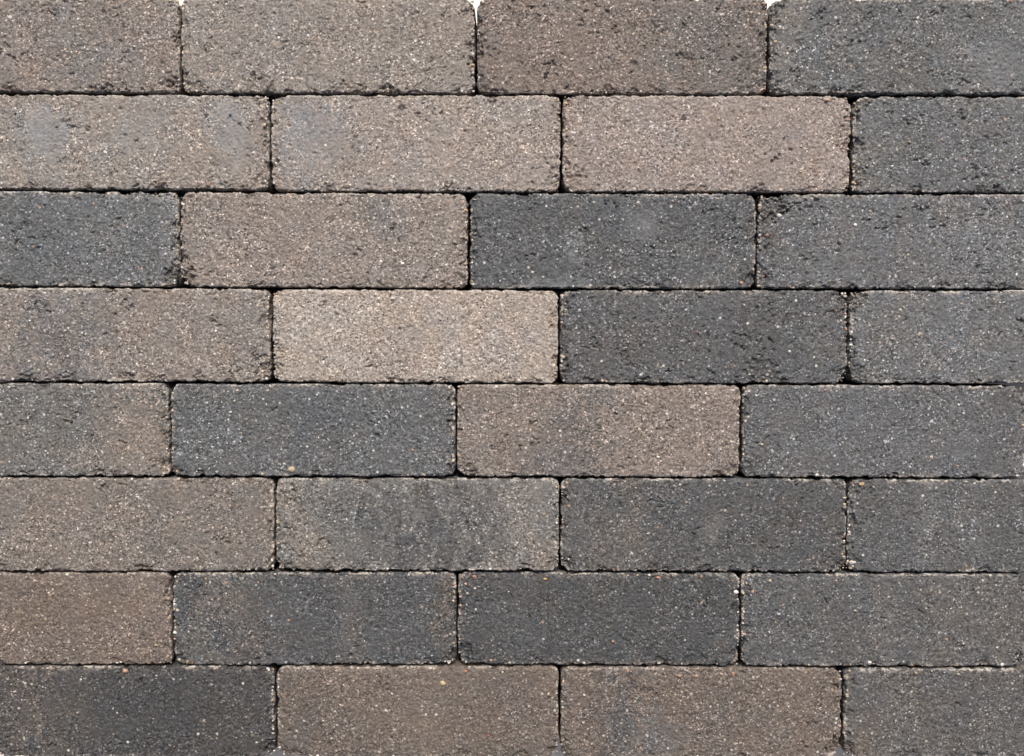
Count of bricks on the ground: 32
